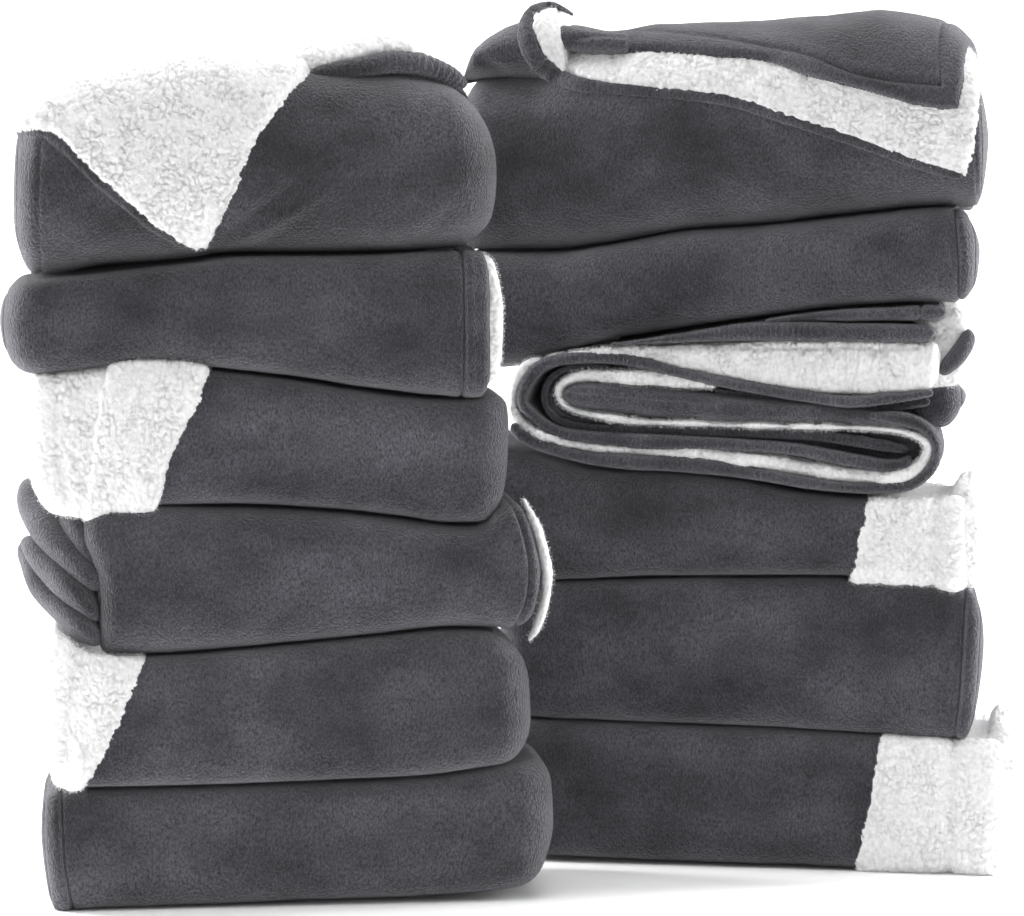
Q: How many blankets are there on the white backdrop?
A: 12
